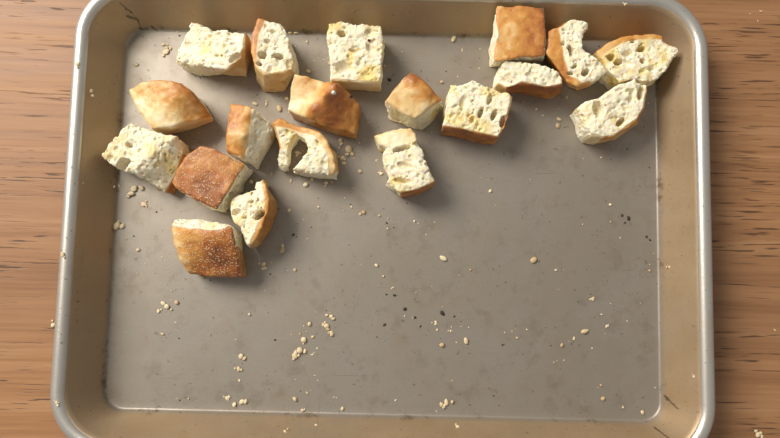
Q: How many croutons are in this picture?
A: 19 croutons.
